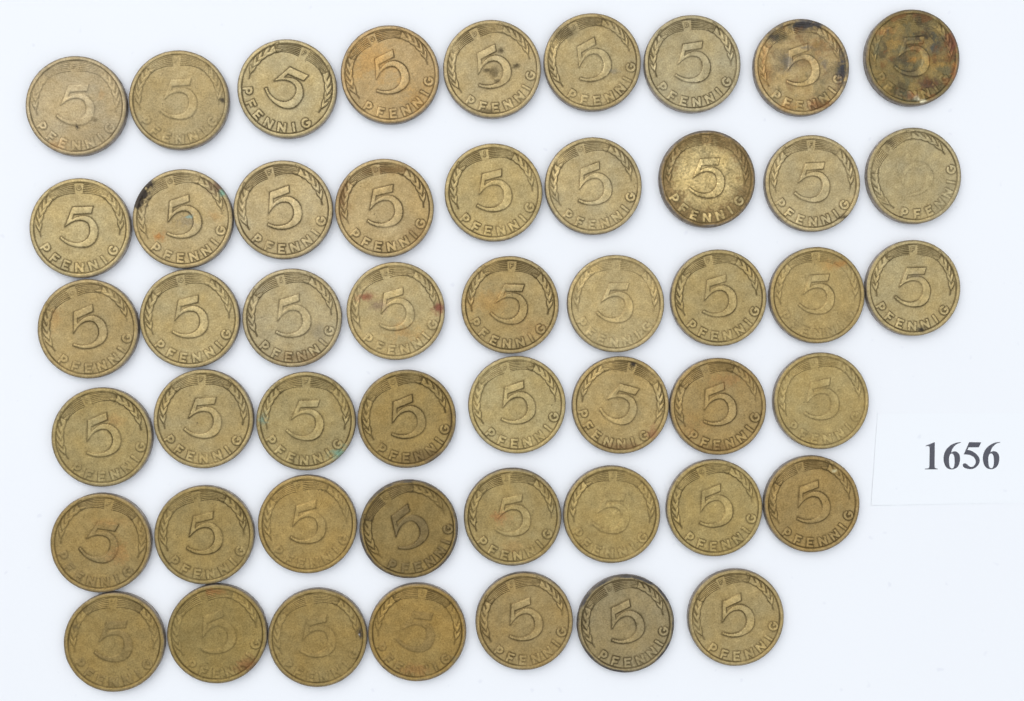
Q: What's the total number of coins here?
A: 50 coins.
